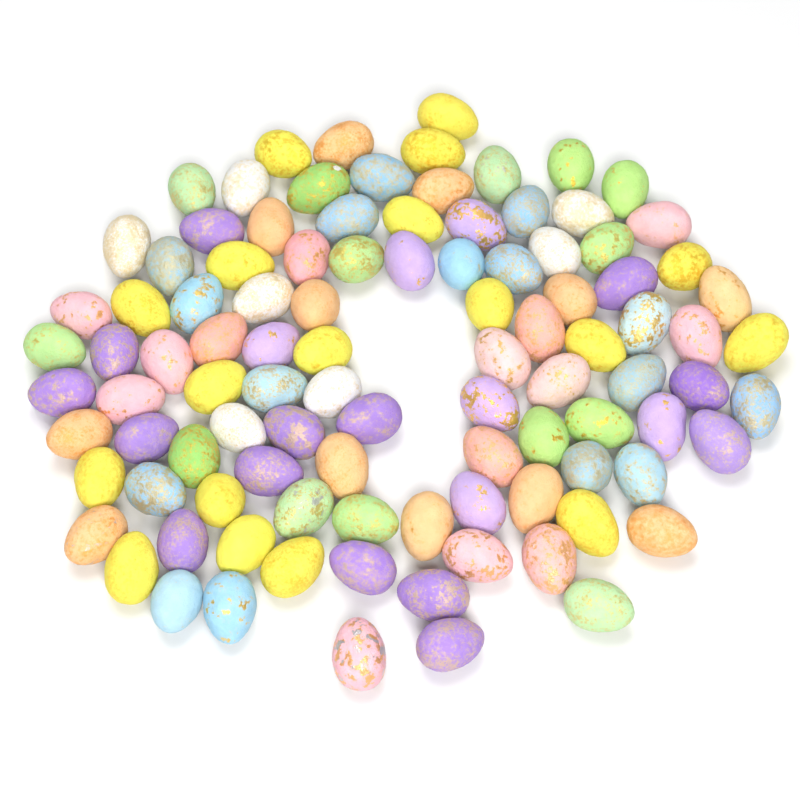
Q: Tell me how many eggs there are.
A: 101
